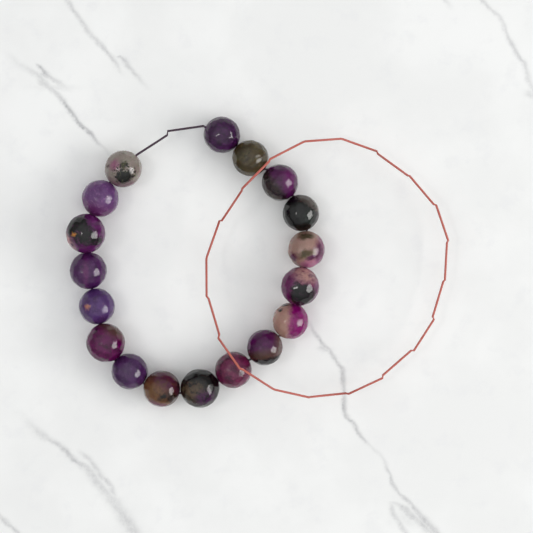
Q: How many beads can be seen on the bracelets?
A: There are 18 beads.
